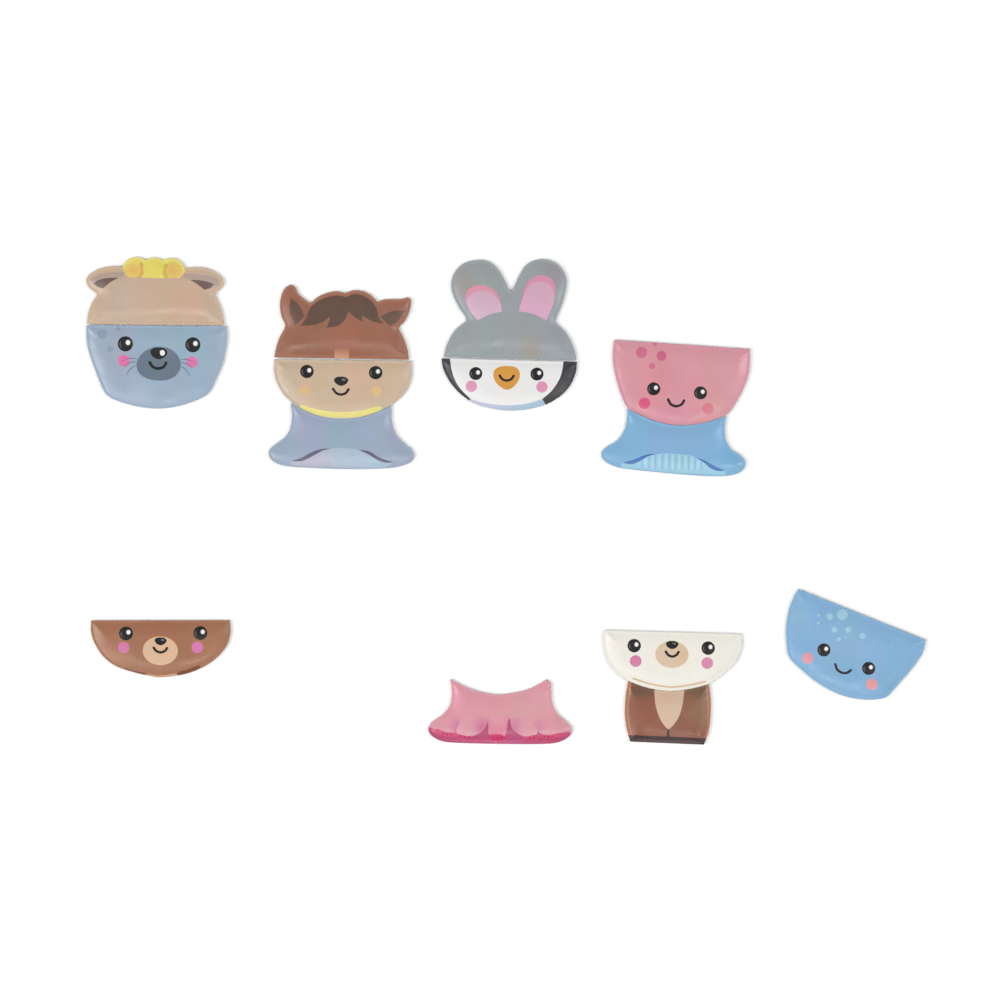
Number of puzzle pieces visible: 14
